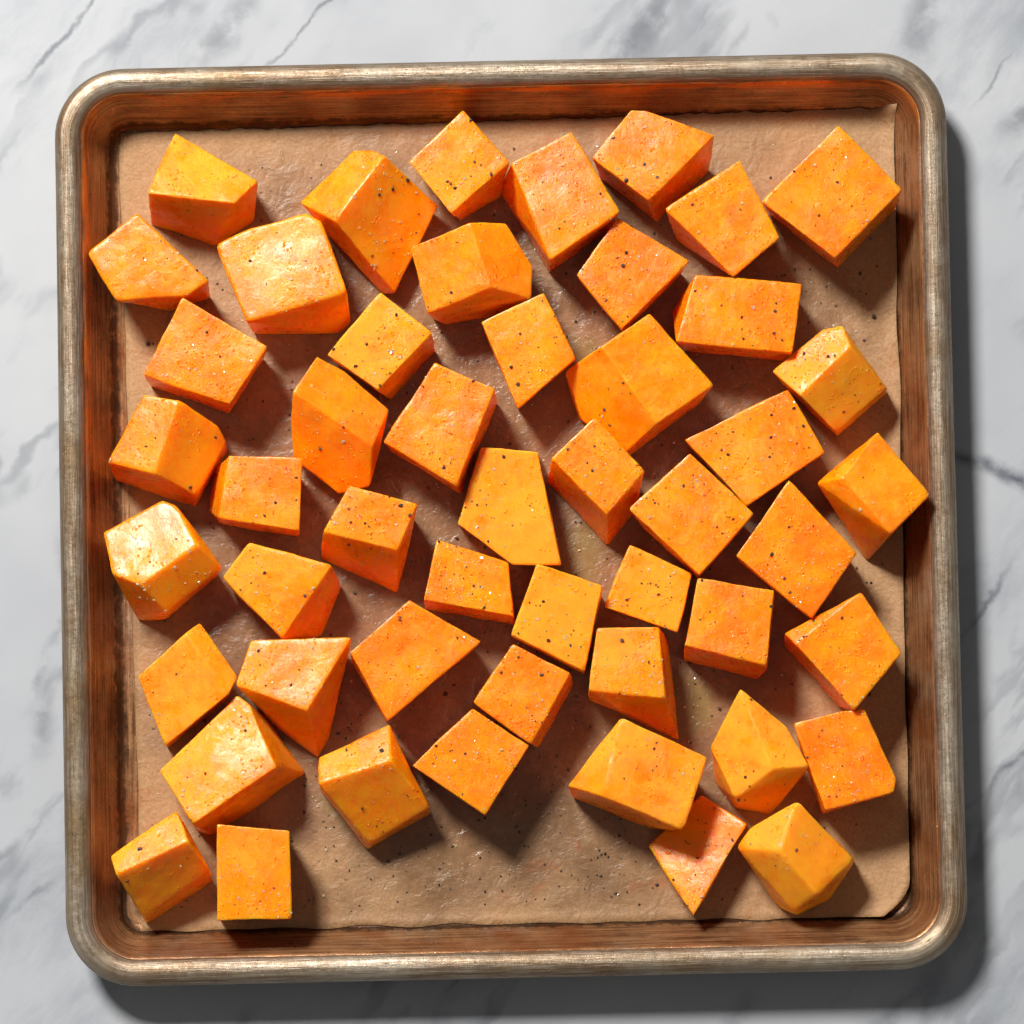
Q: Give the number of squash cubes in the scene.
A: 50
